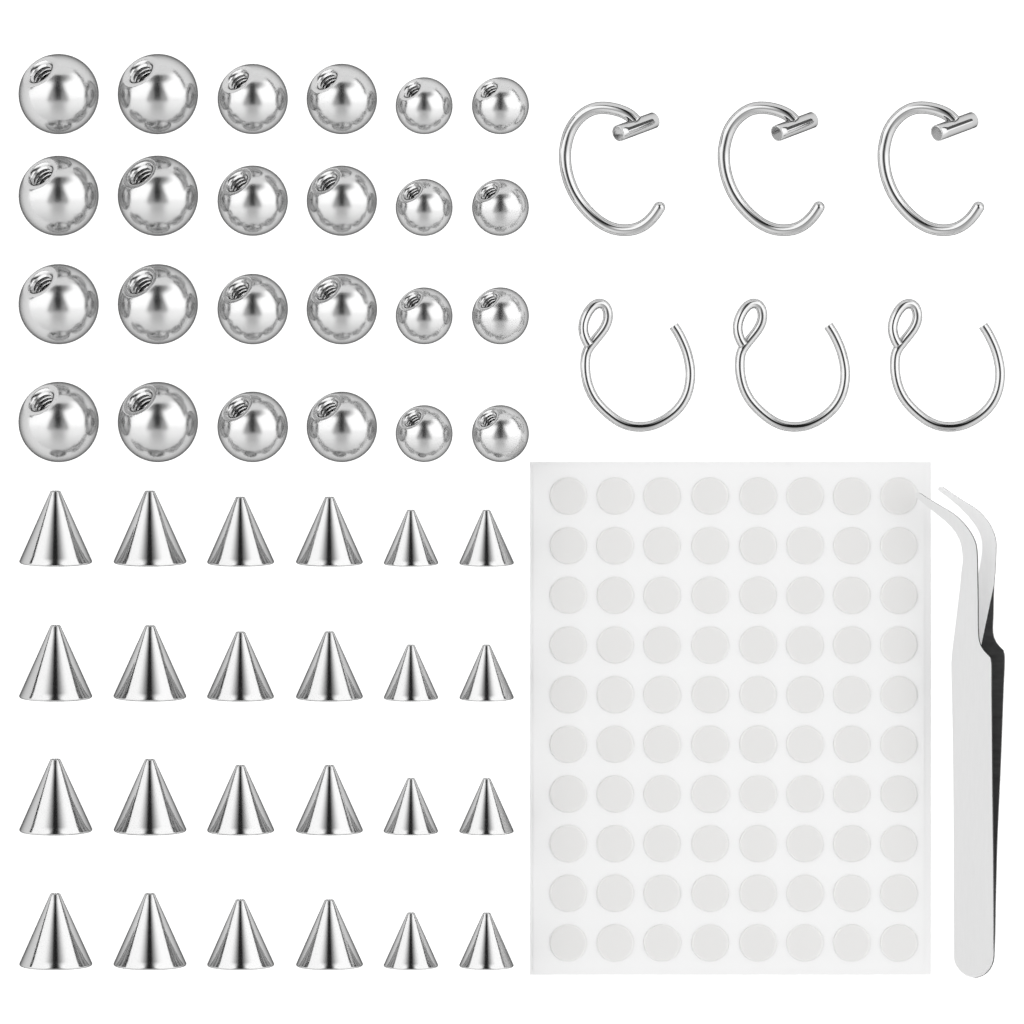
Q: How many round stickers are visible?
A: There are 80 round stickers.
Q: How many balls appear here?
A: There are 24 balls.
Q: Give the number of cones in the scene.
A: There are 24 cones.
